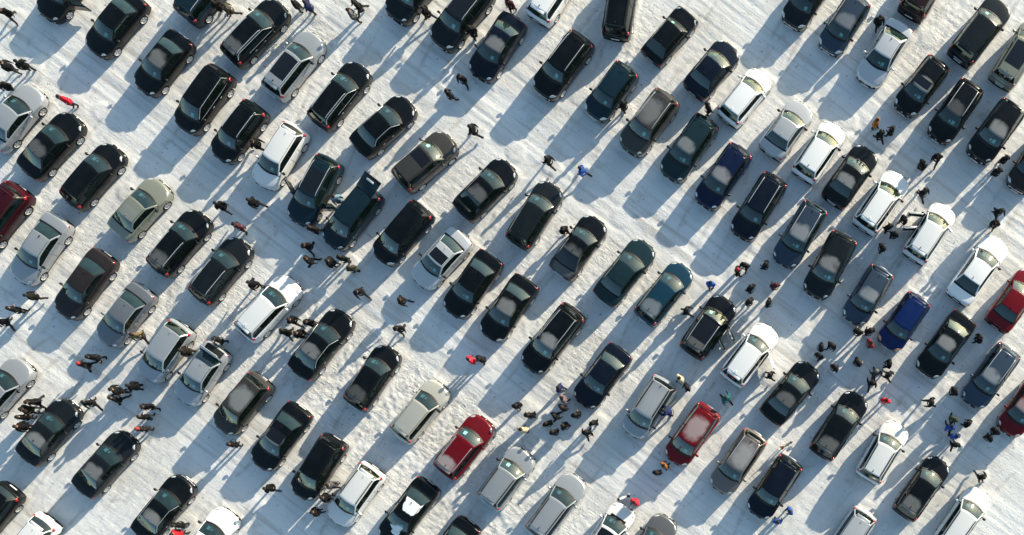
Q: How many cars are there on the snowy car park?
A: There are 109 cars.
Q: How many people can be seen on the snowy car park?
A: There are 140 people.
